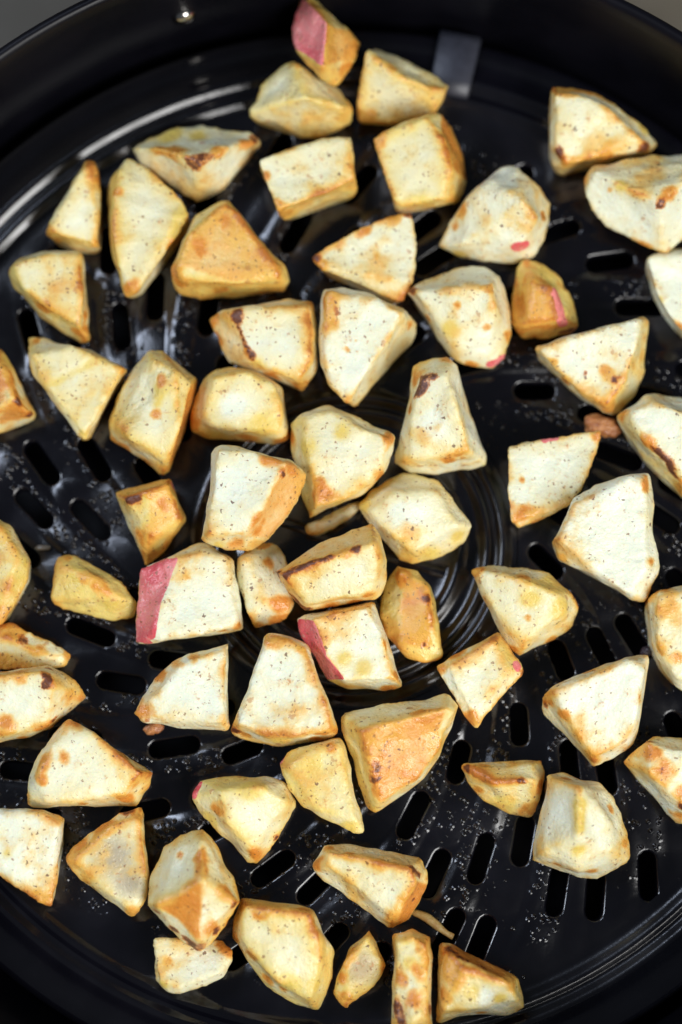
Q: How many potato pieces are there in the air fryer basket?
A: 64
